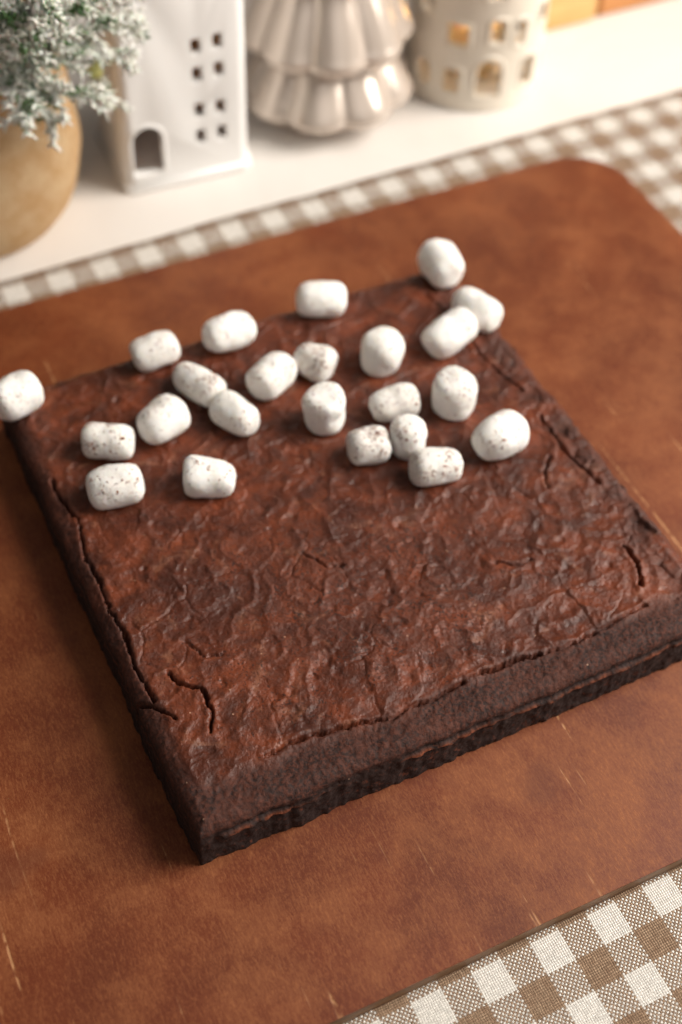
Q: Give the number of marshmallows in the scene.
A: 23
